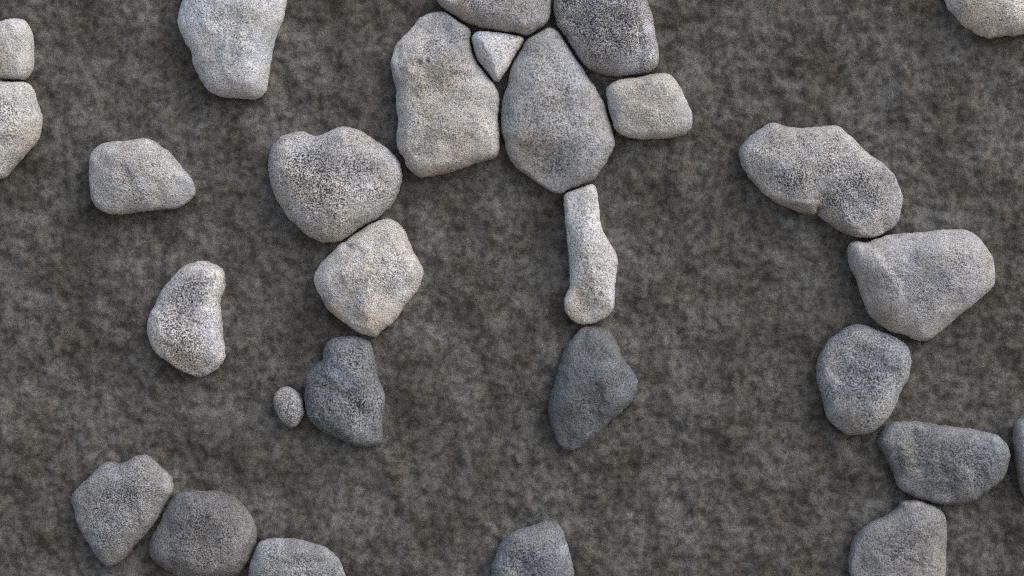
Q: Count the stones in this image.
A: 28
